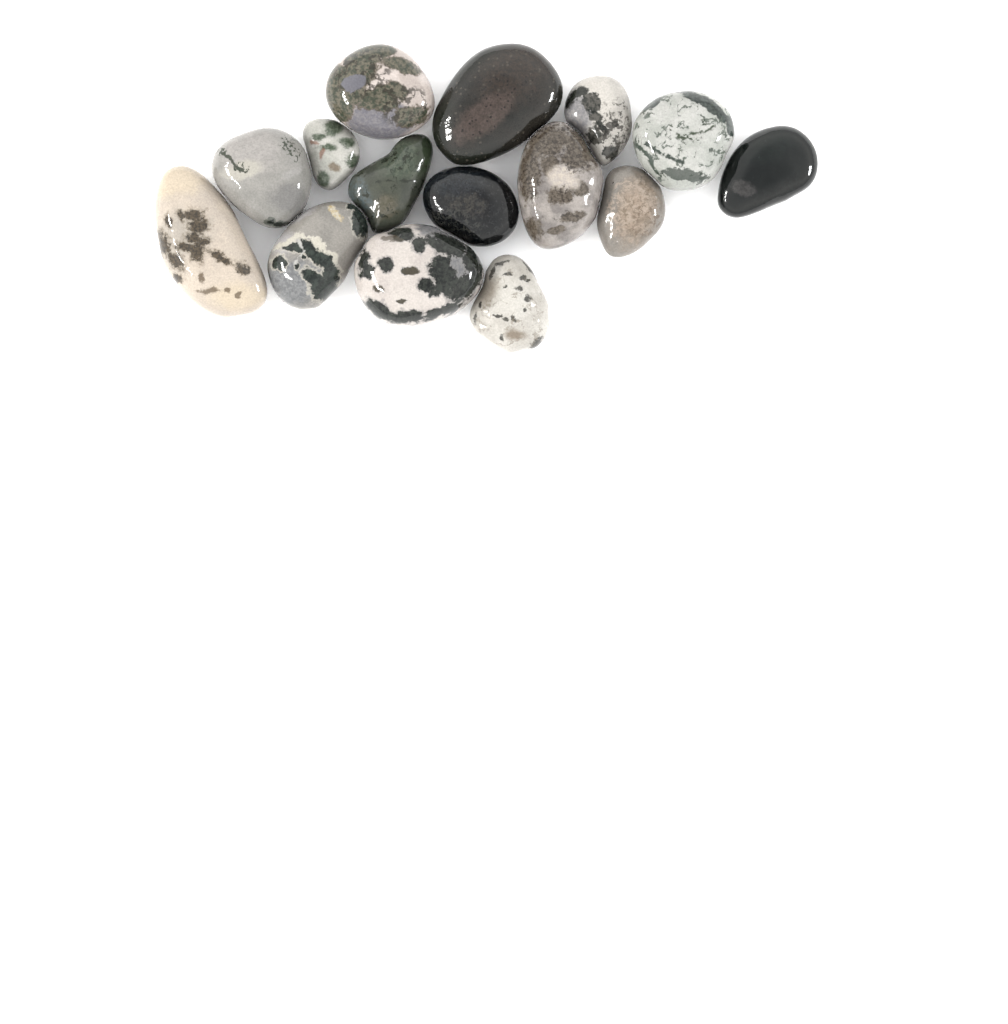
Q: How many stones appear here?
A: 15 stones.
